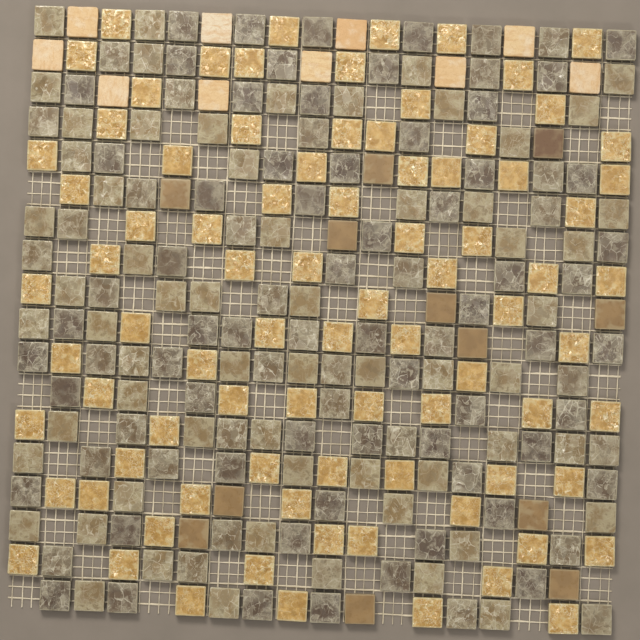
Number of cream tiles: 10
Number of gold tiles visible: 84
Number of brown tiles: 12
